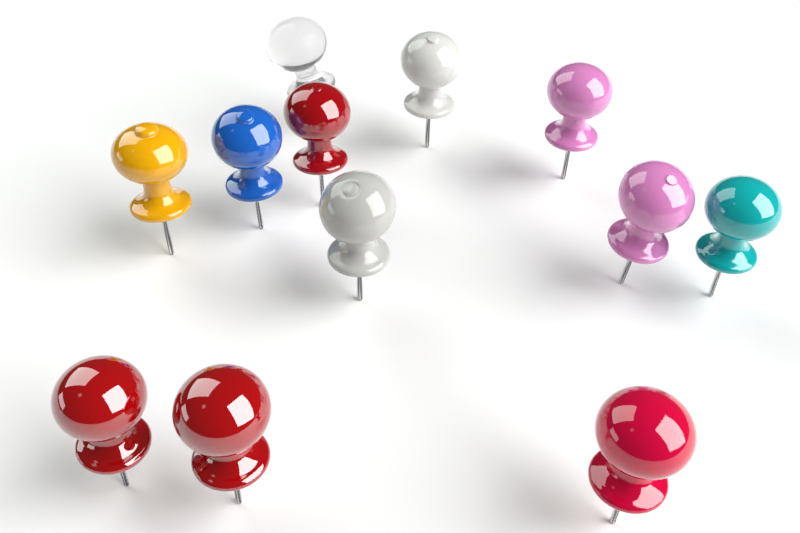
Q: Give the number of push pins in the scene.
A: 12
